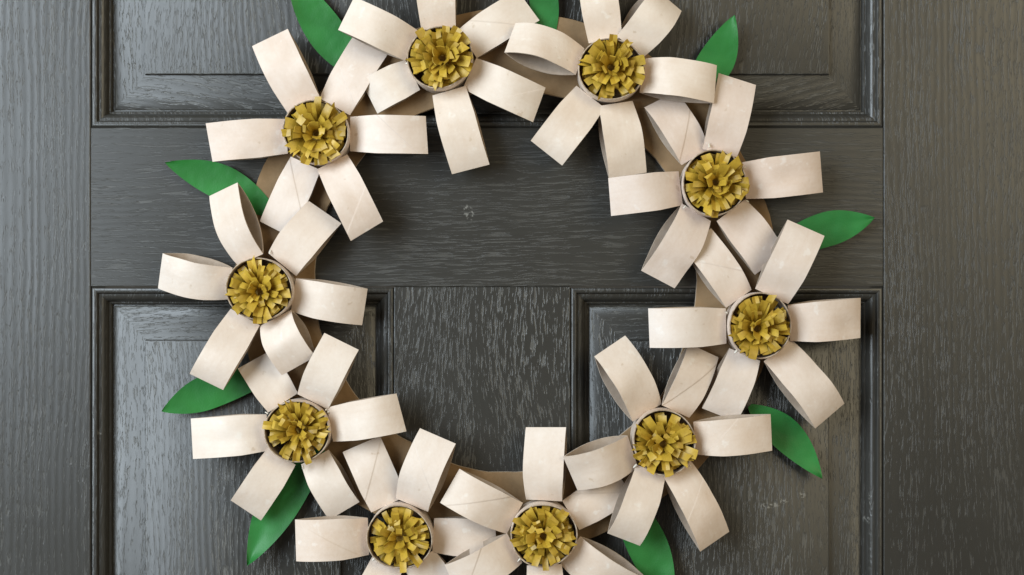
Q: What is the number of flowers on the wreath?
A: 10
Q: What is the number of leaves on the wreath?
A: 9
